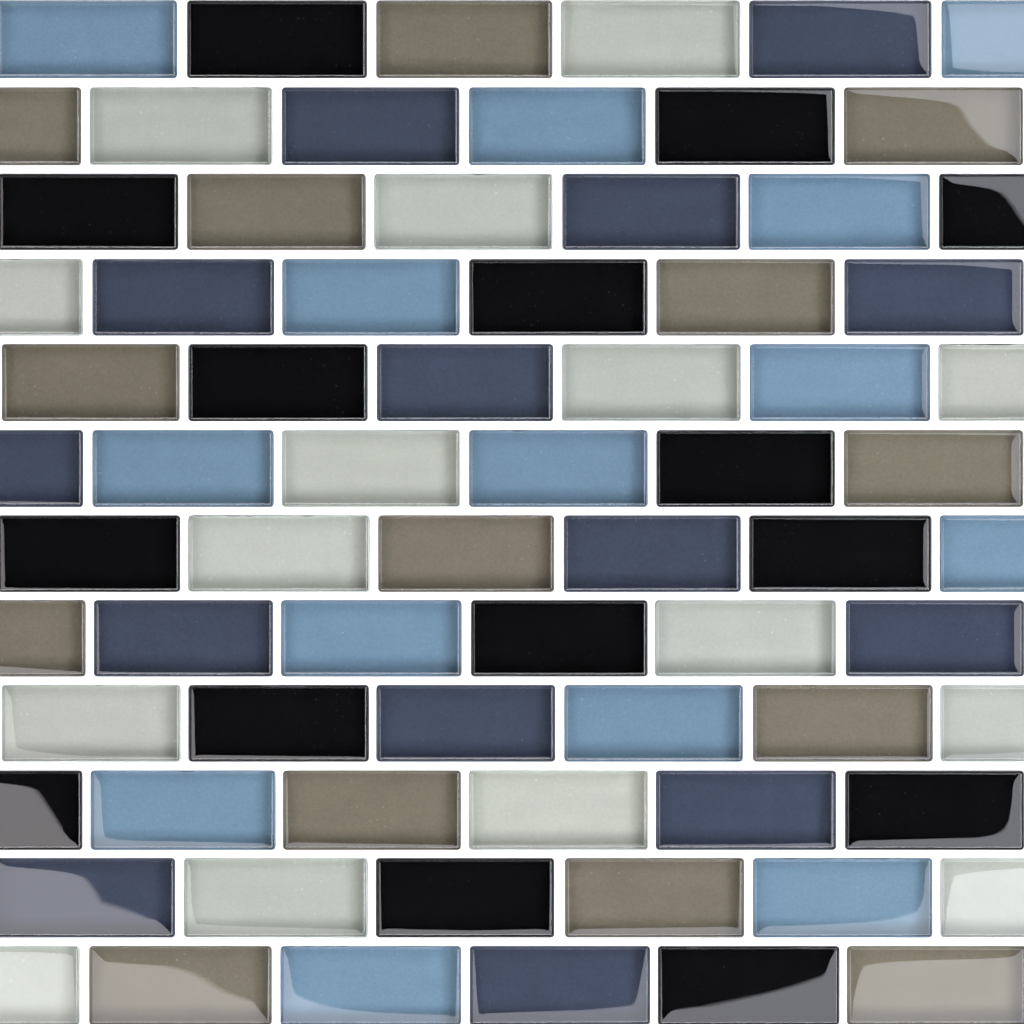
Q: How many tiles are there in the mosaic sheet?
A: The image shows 72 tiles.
